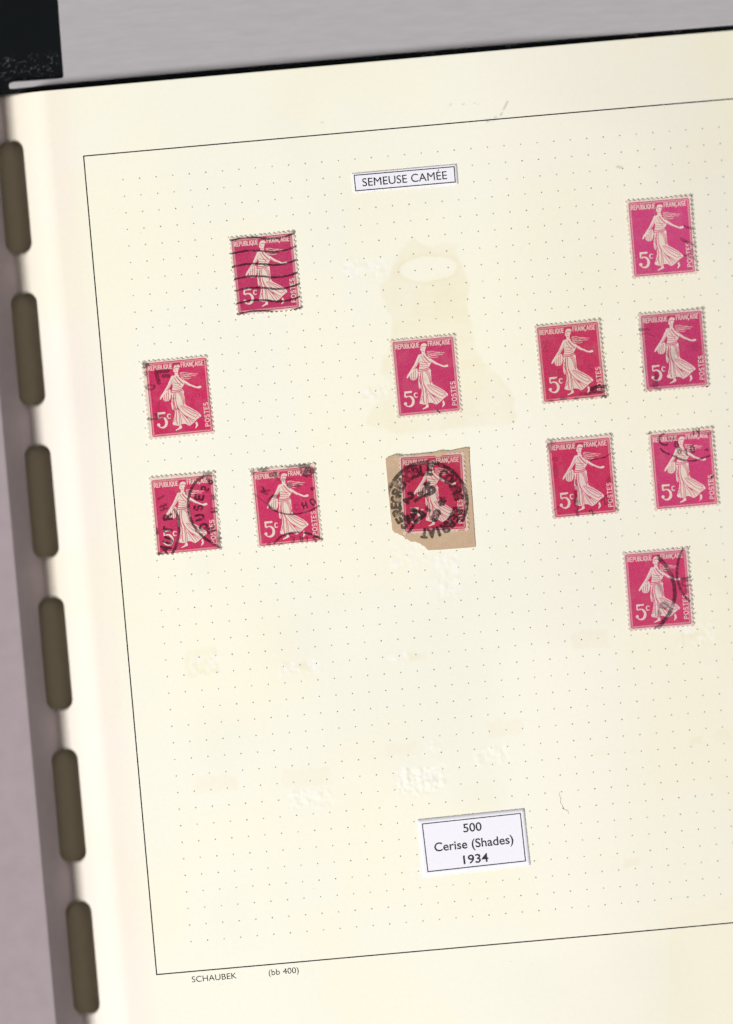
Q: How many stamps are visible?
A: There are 12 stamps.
